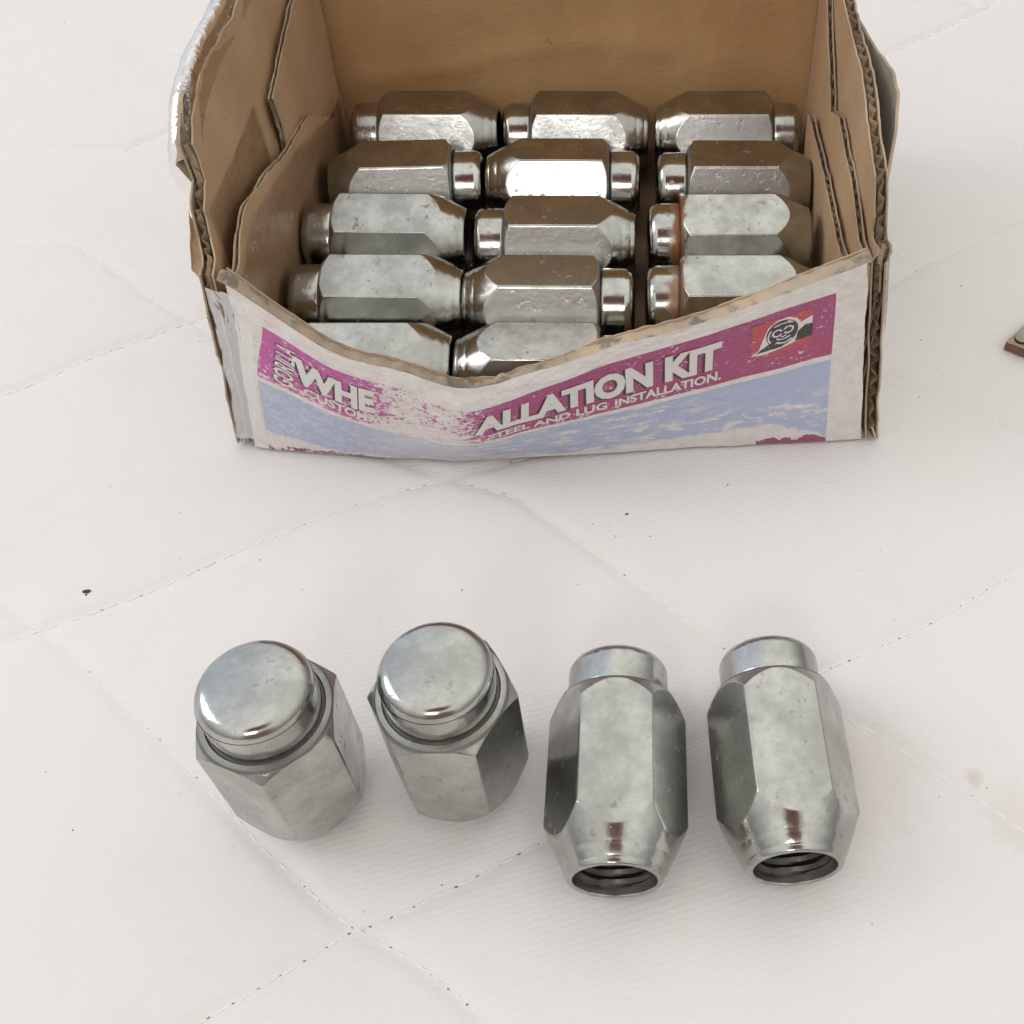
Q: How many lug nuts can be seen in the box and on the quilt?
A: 18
